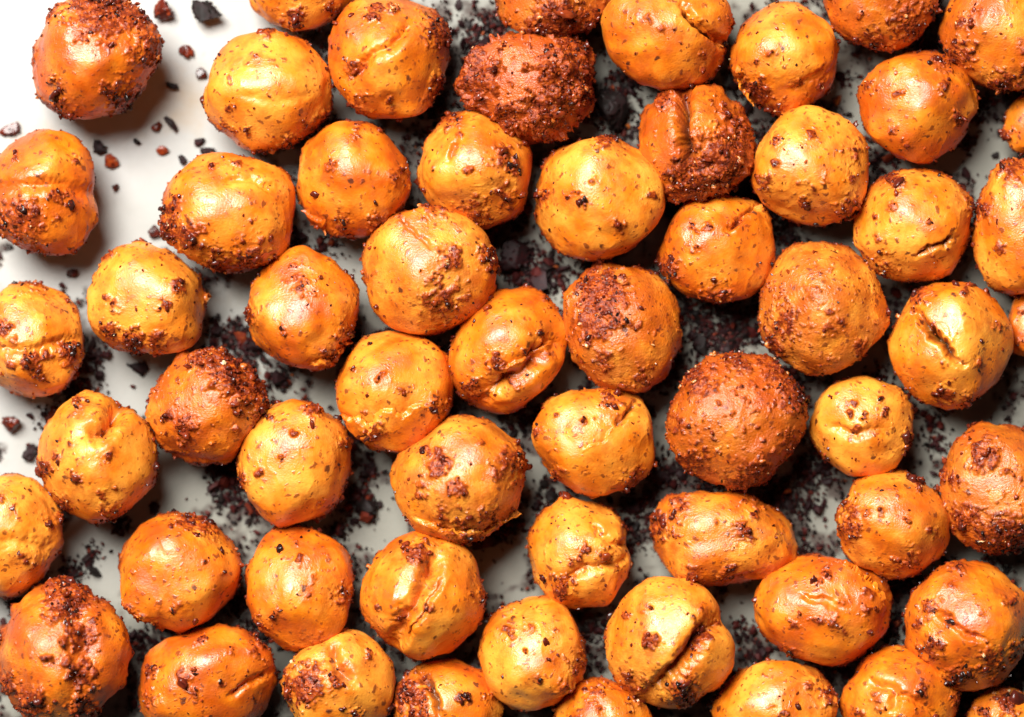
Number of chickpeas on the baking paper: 59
